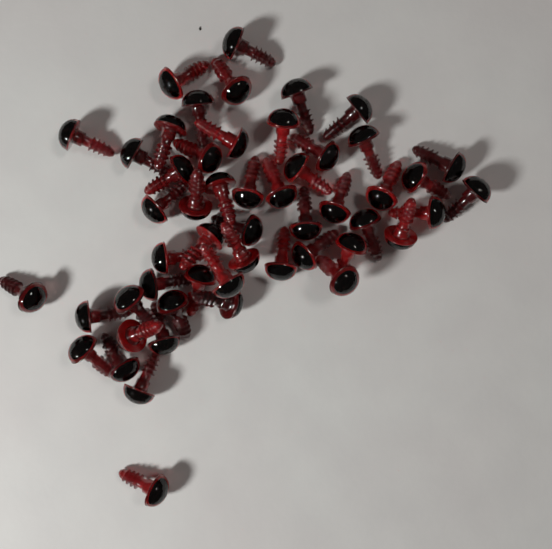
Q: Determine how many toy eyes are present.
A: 52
